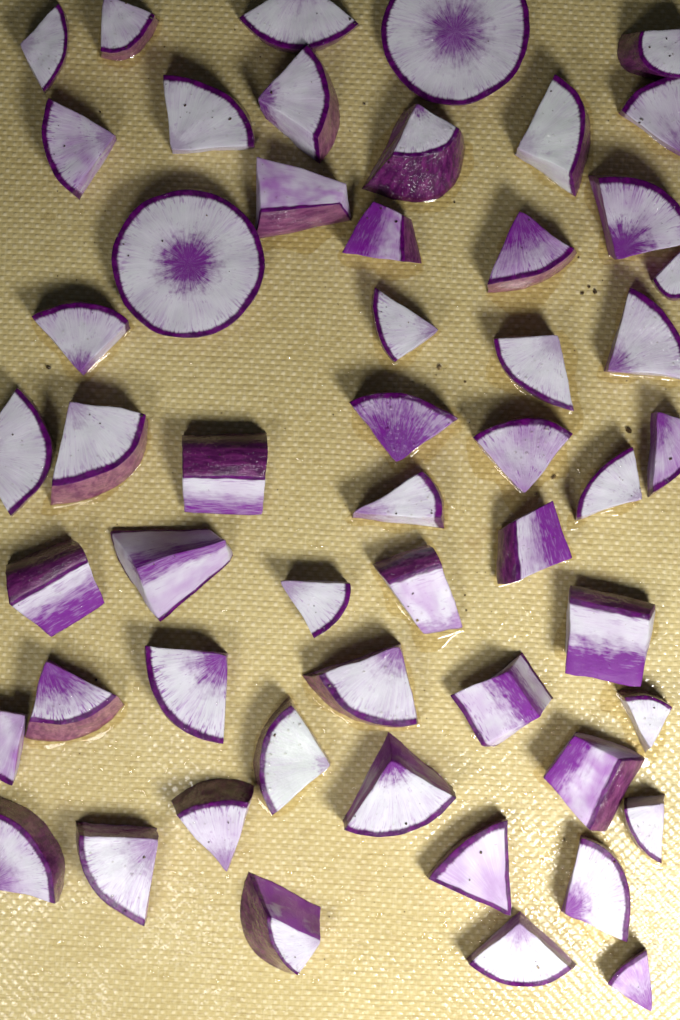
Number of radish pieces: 53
